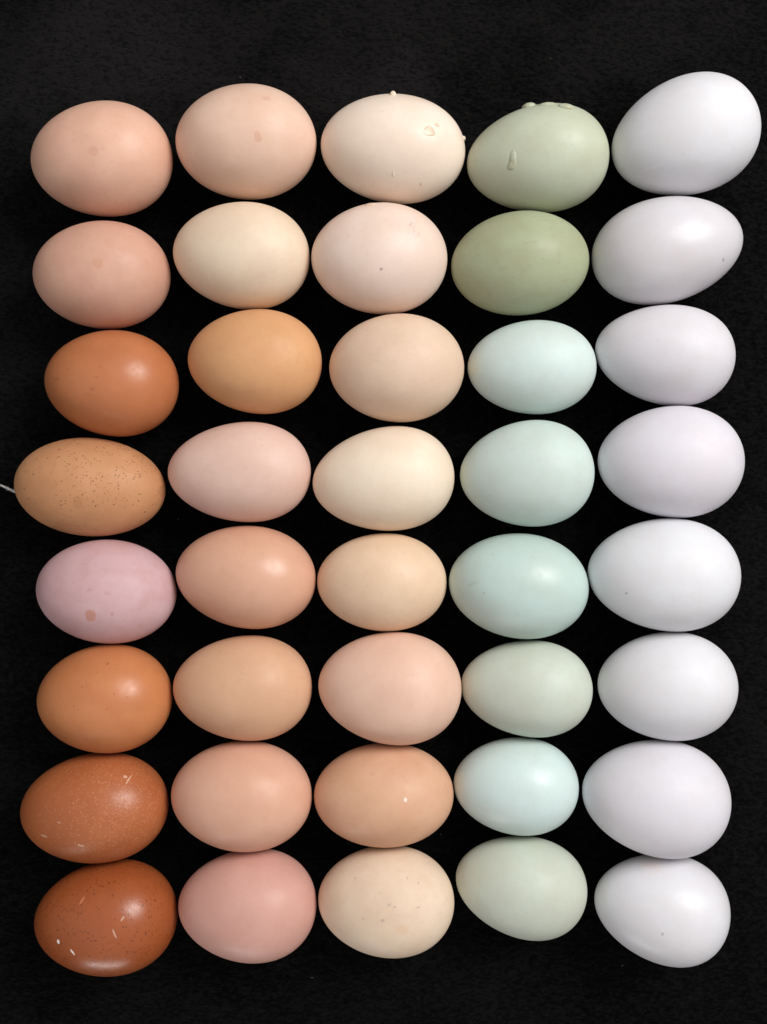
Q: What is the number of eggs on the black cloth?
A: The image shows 40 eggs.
